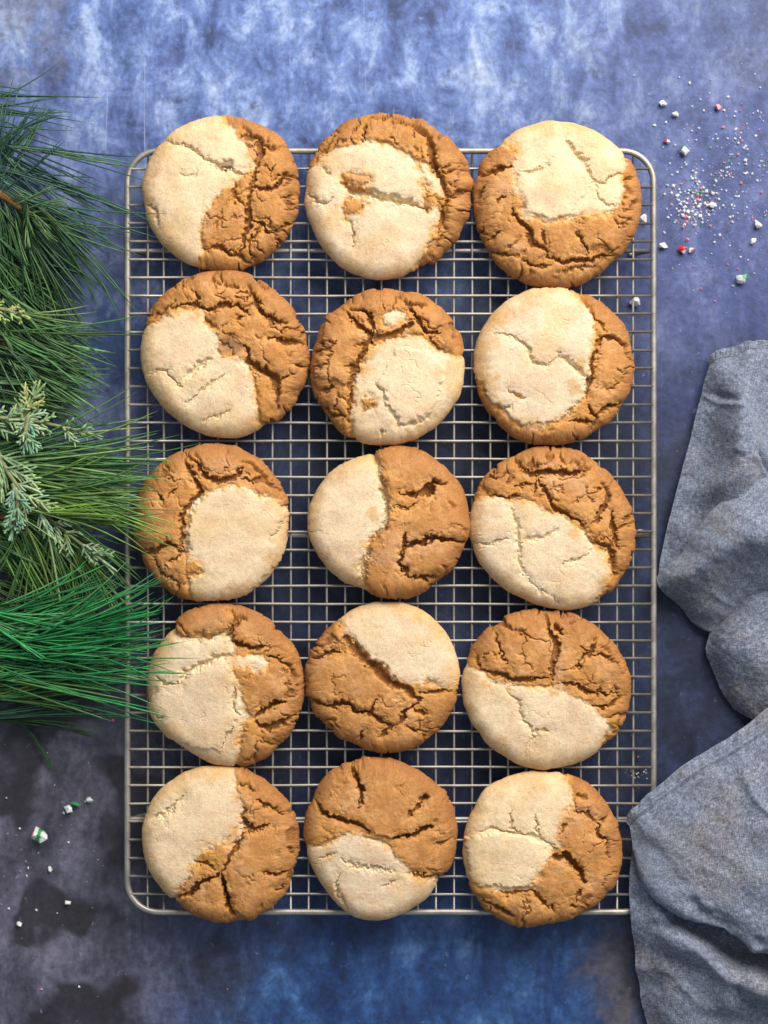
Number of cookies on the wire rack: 15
